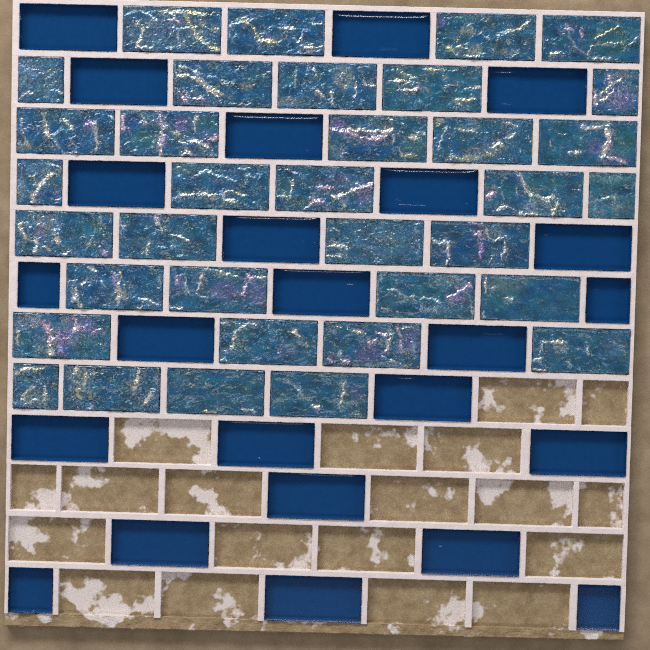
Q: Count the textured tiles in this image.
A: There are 35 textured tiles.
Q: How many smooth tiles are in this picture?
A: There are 24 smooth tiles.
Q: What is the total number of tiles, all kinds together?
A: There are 59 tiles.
